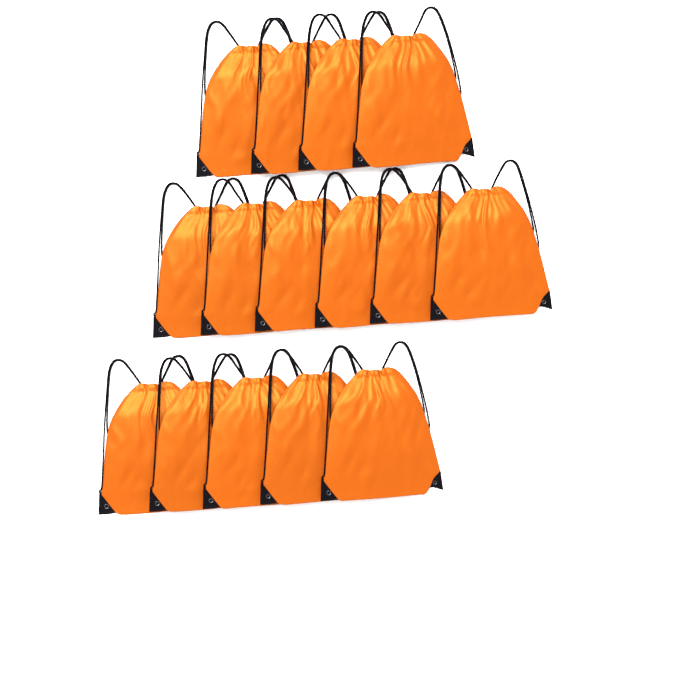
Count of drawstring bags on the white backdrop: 15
